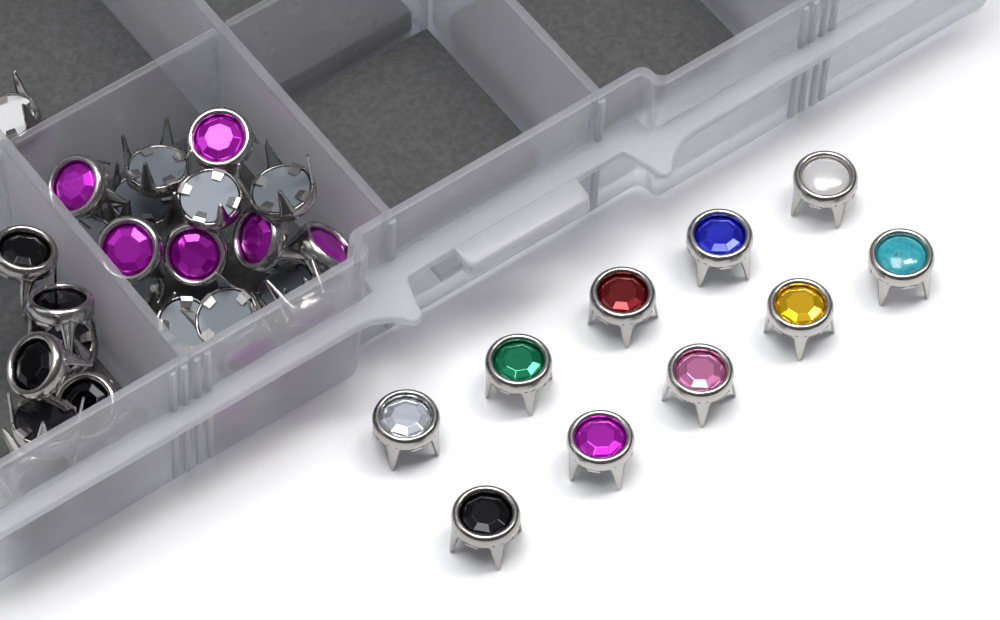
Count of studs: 40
